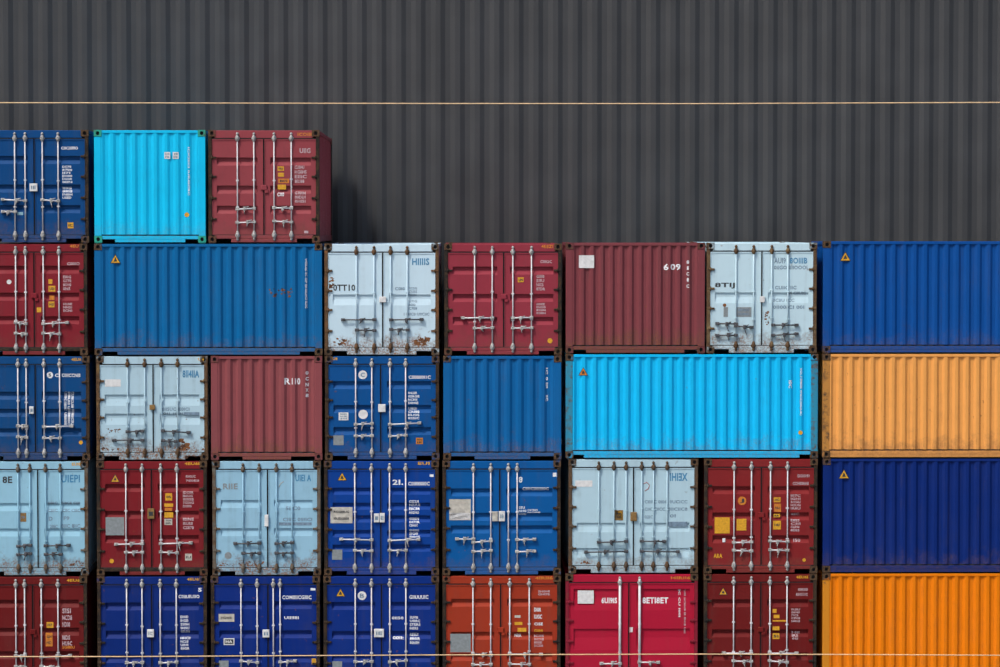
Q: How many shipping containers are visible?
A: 33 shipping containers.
